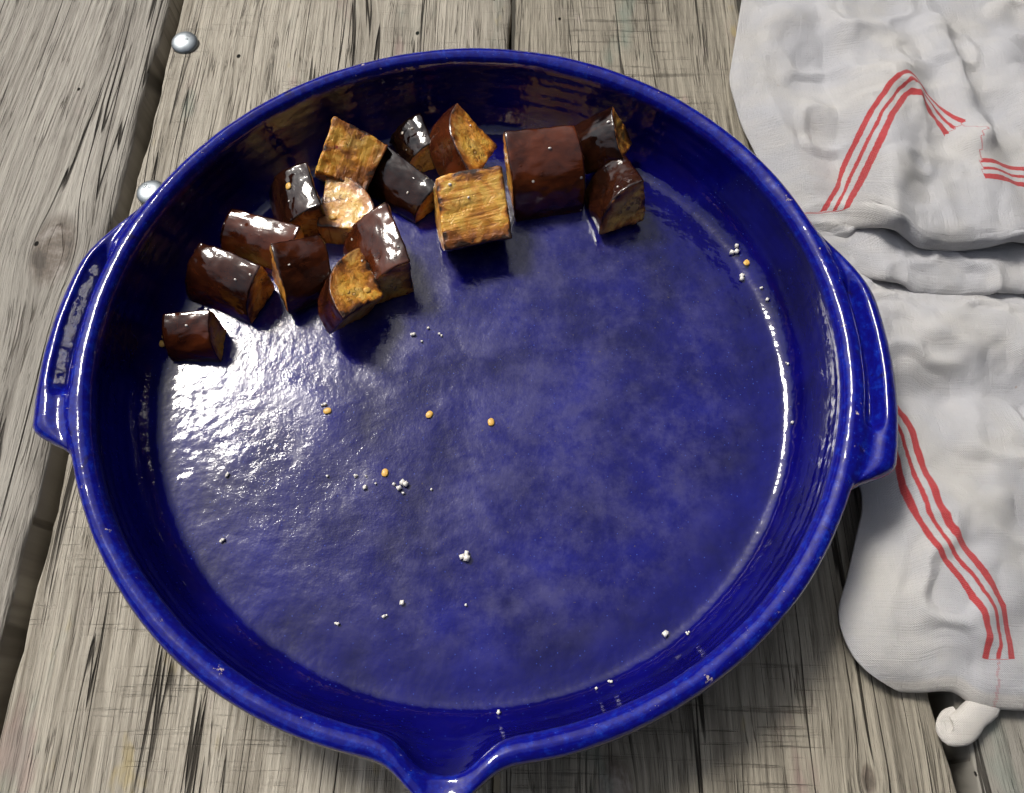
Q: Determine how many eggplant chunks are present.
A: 16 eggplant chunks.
